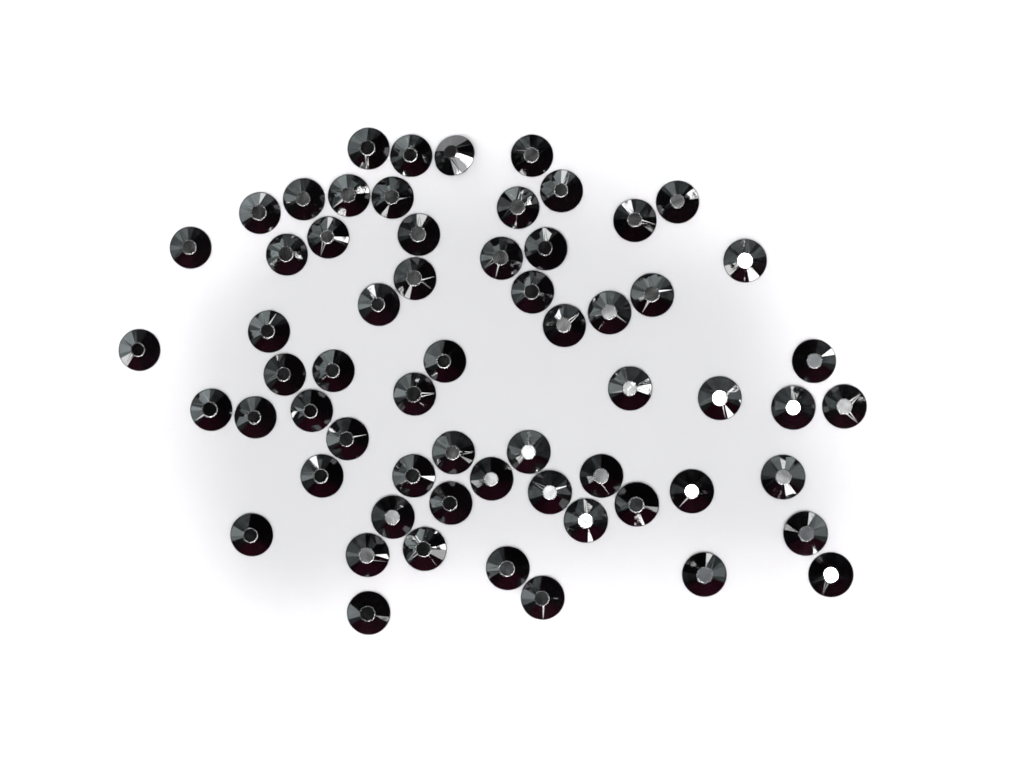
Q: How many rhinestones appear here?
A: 62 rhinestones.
